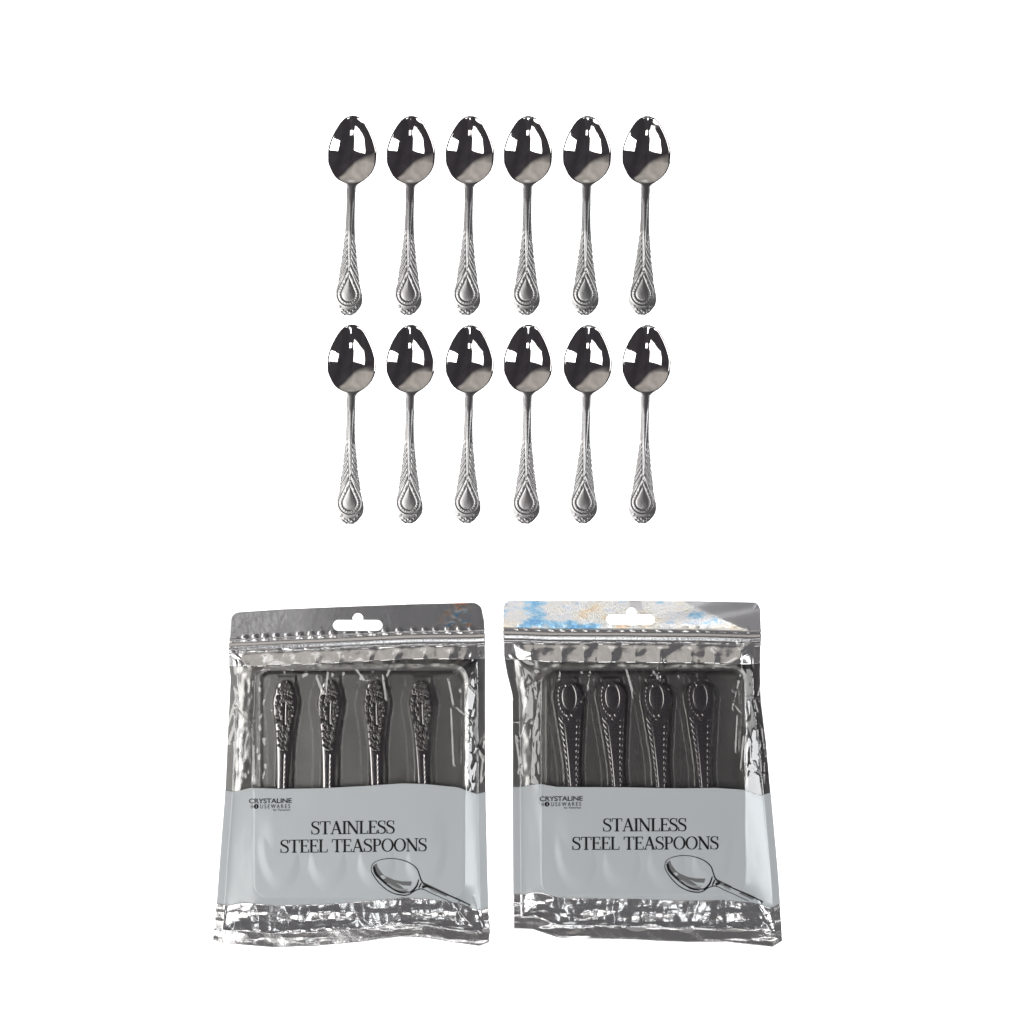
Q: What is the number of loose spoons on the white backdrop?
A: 12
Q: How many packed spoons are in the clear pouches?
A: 8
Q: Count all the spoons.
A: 20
